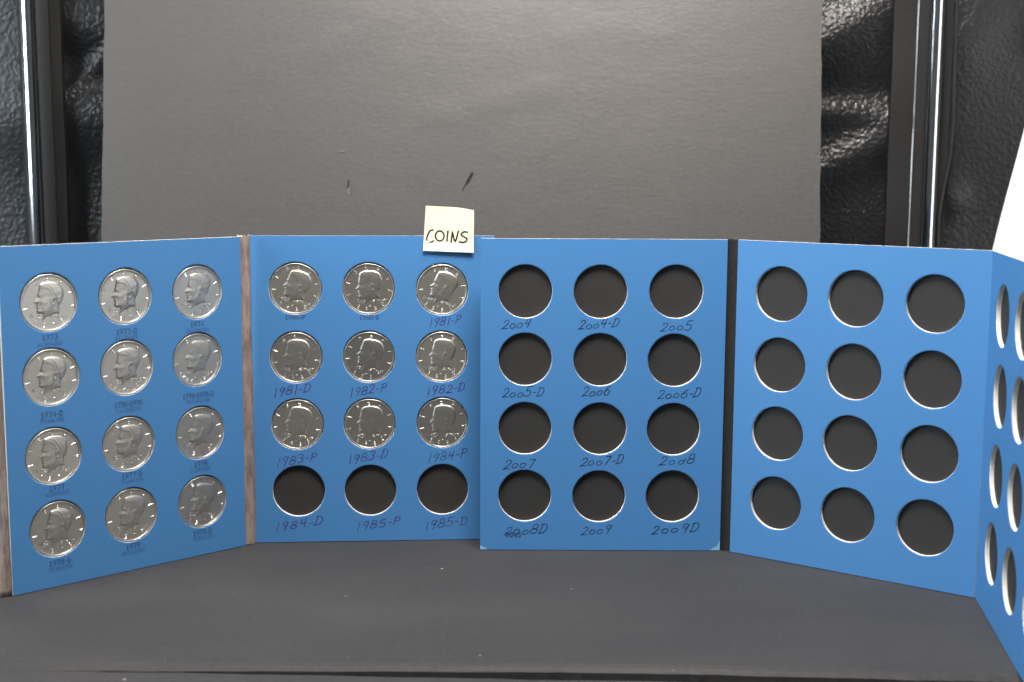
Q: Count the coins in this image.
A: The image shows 21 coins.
